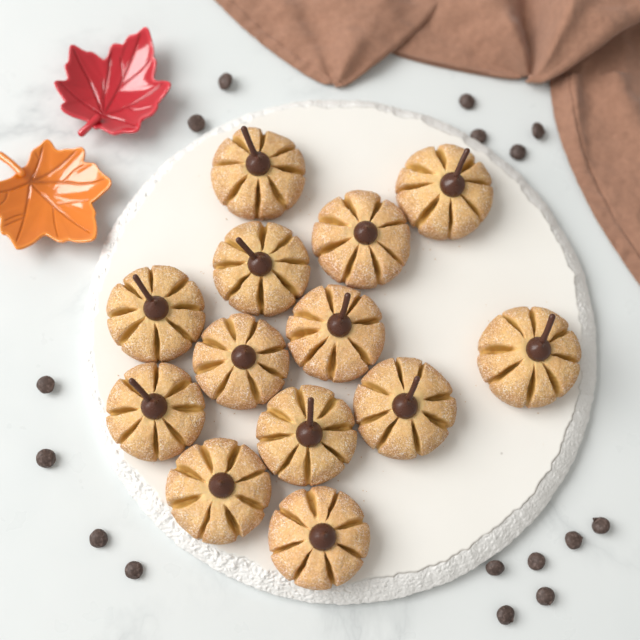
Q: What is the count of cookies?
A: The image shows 13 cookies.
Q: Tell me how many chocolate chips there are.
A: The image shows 16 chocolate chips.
